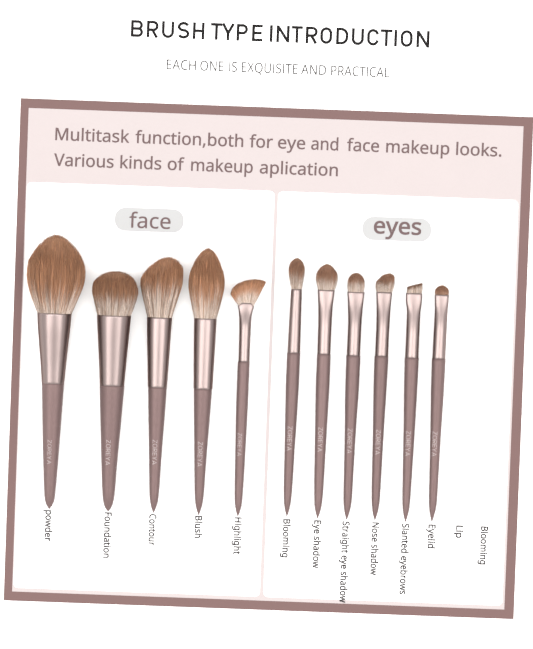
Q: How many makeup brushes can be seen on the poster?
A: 11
